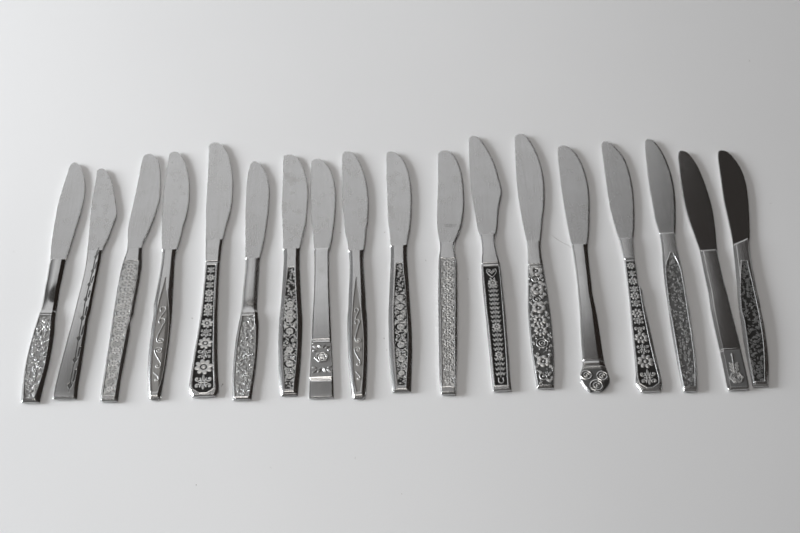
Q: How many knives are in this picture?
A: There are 18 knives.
